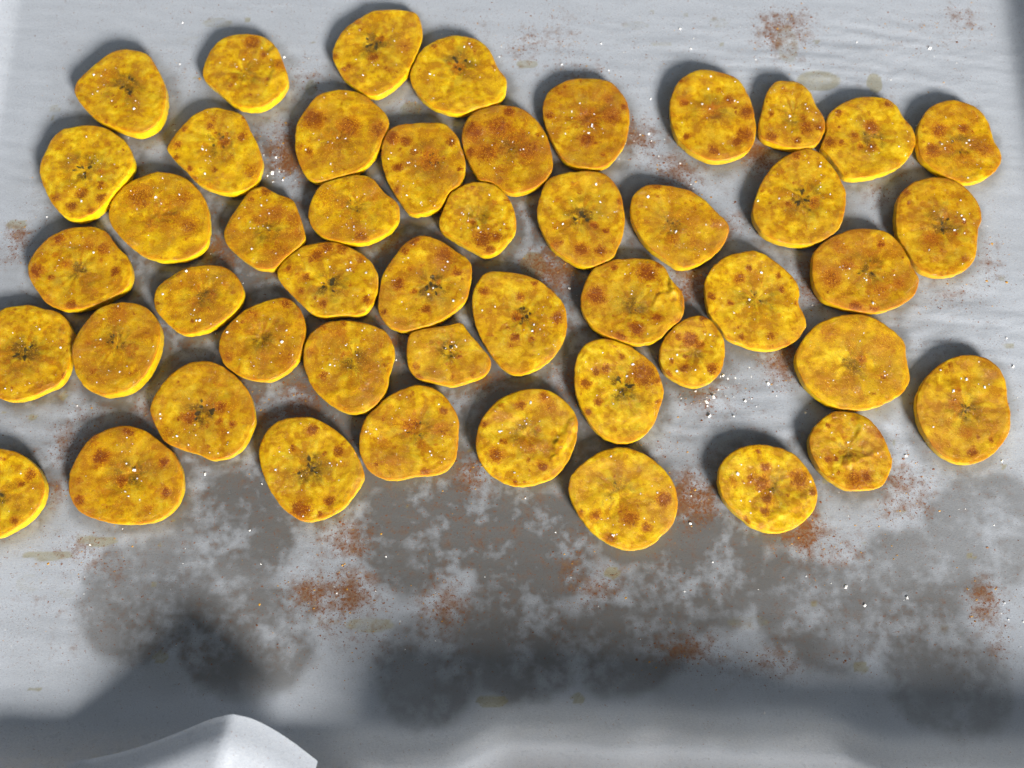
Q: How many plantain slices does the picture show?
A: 48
